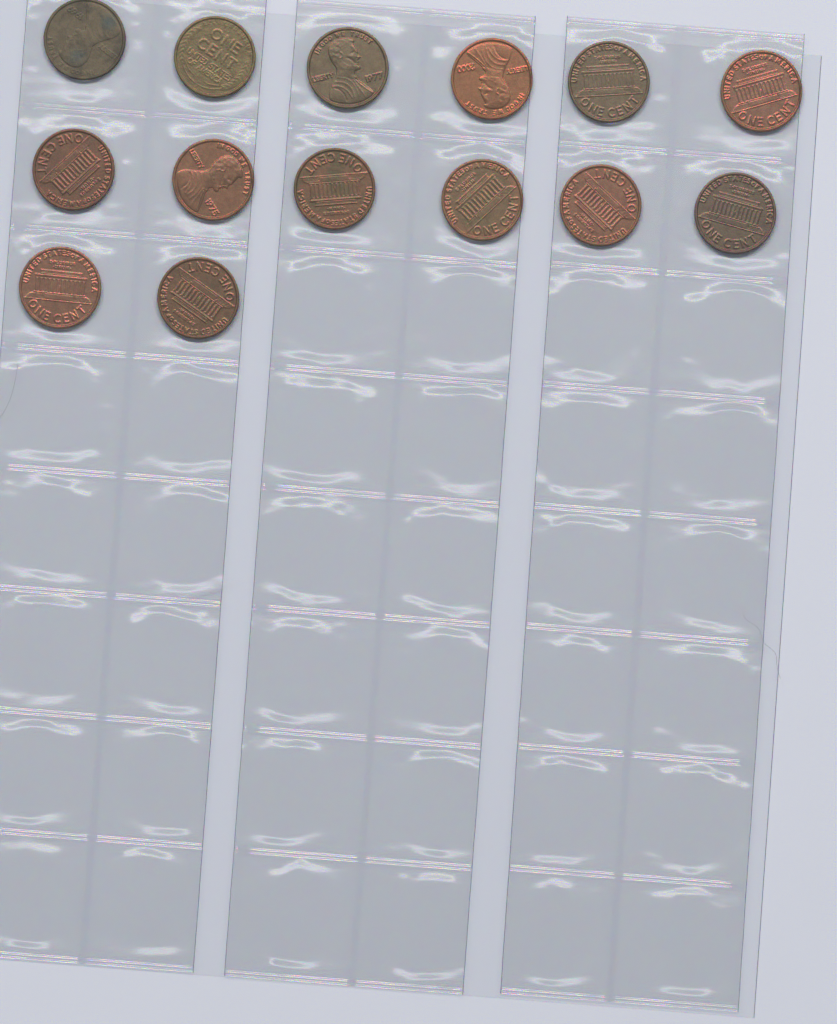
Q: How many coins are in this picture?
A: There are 14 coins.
